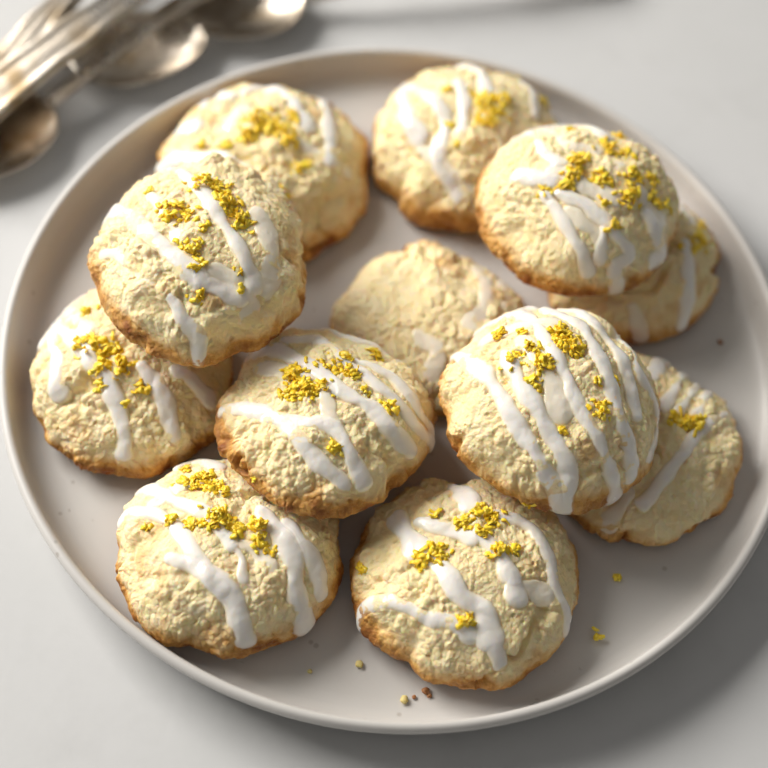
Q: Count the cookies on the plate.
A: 12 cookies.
